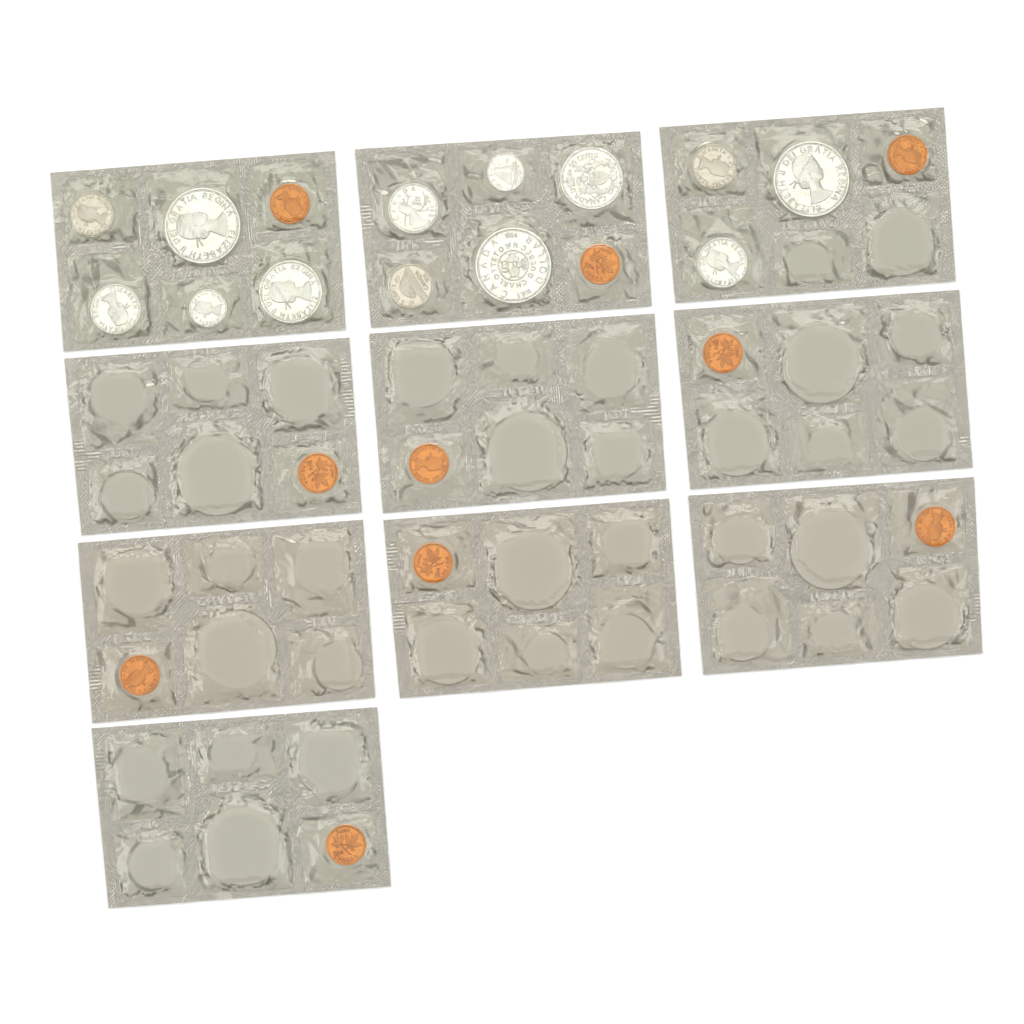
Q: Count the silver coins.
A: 13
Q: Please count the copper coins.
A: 10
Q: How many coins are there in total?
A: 23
